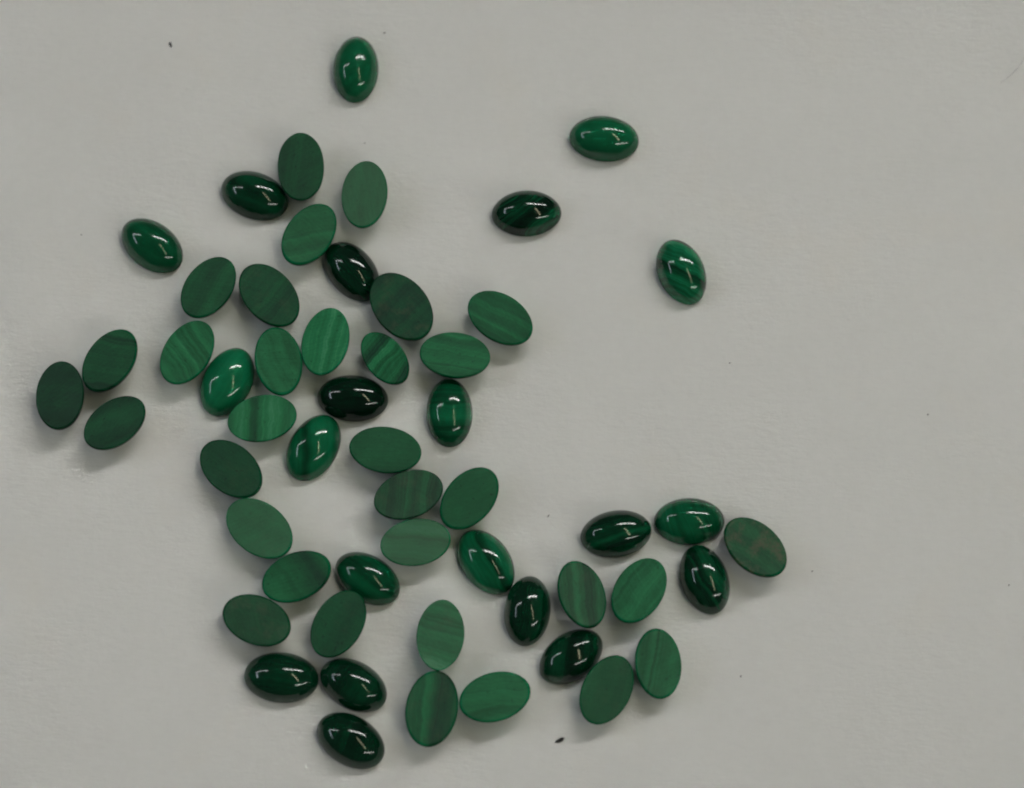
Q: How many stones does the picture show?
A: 54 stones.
